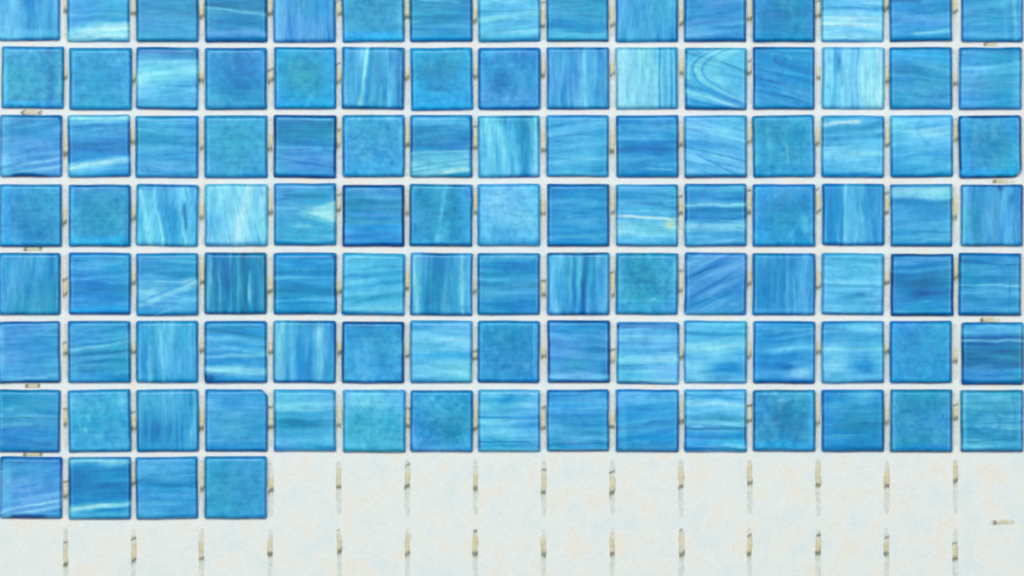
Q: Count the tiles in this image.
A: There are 109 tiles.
